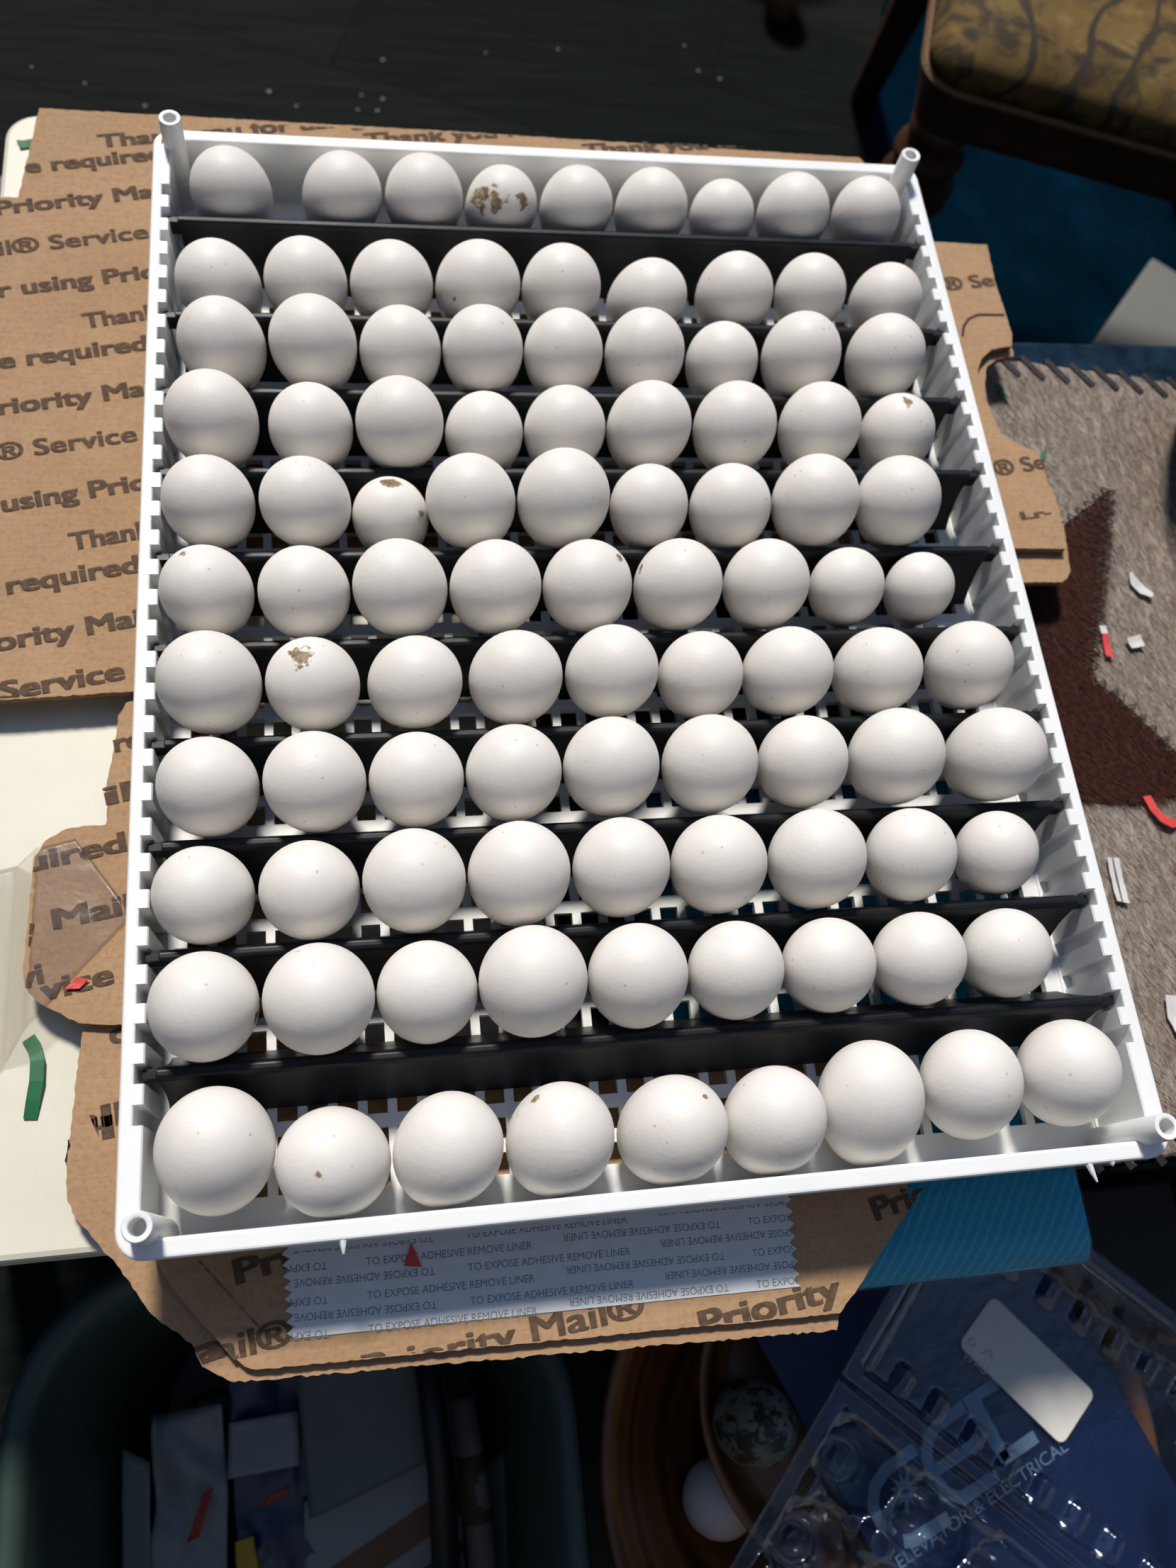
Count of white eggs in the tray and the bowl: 100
